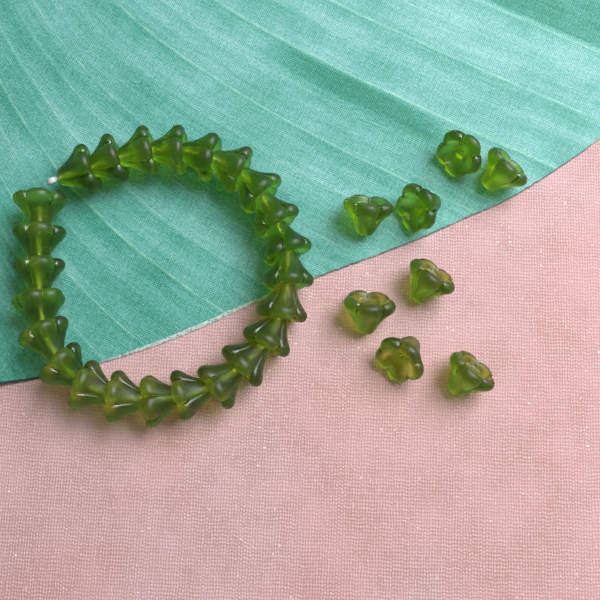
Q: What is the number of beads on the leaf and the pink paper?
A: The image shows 32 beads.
